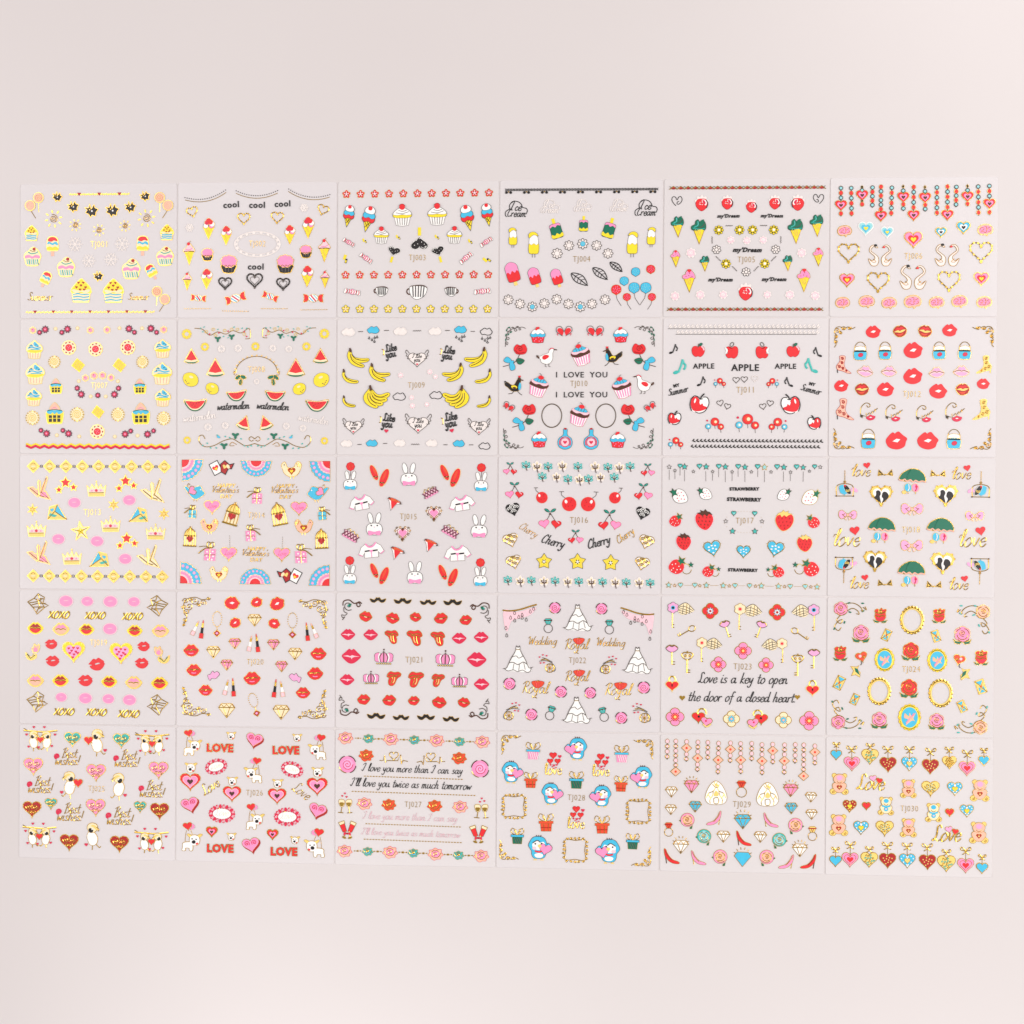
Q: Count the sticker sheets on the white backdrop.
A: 30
